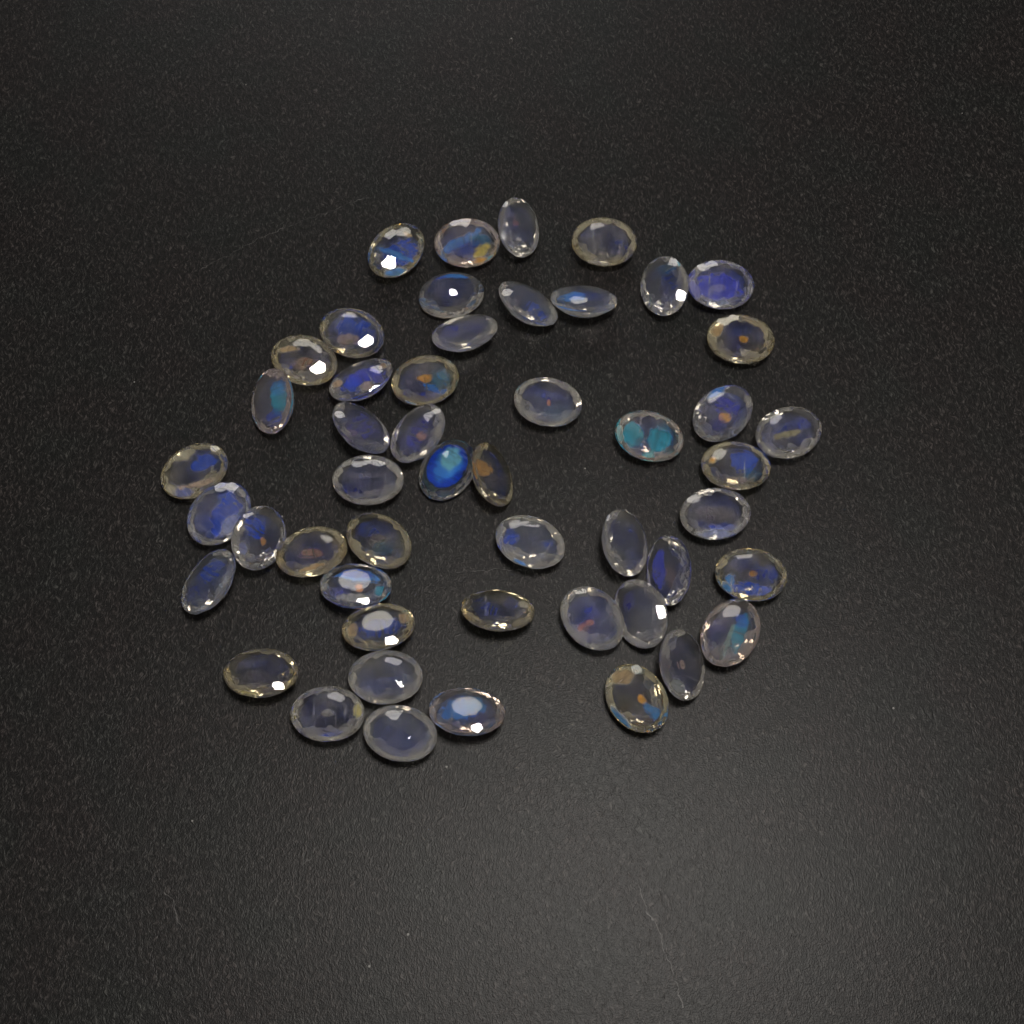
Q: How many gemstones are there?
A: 50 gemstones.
